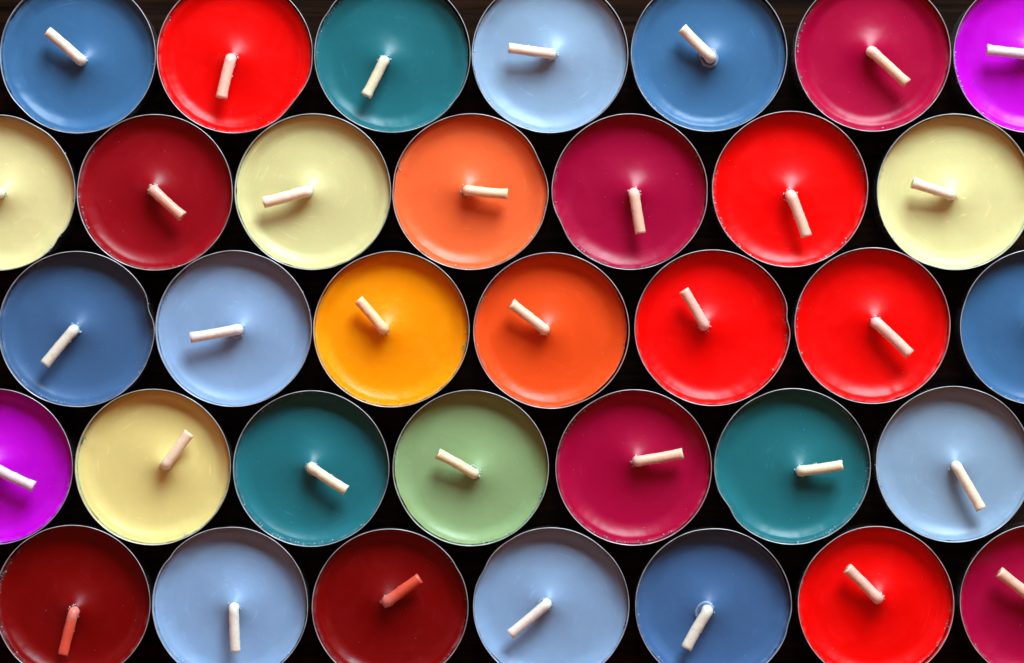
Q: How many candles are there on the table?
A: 35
